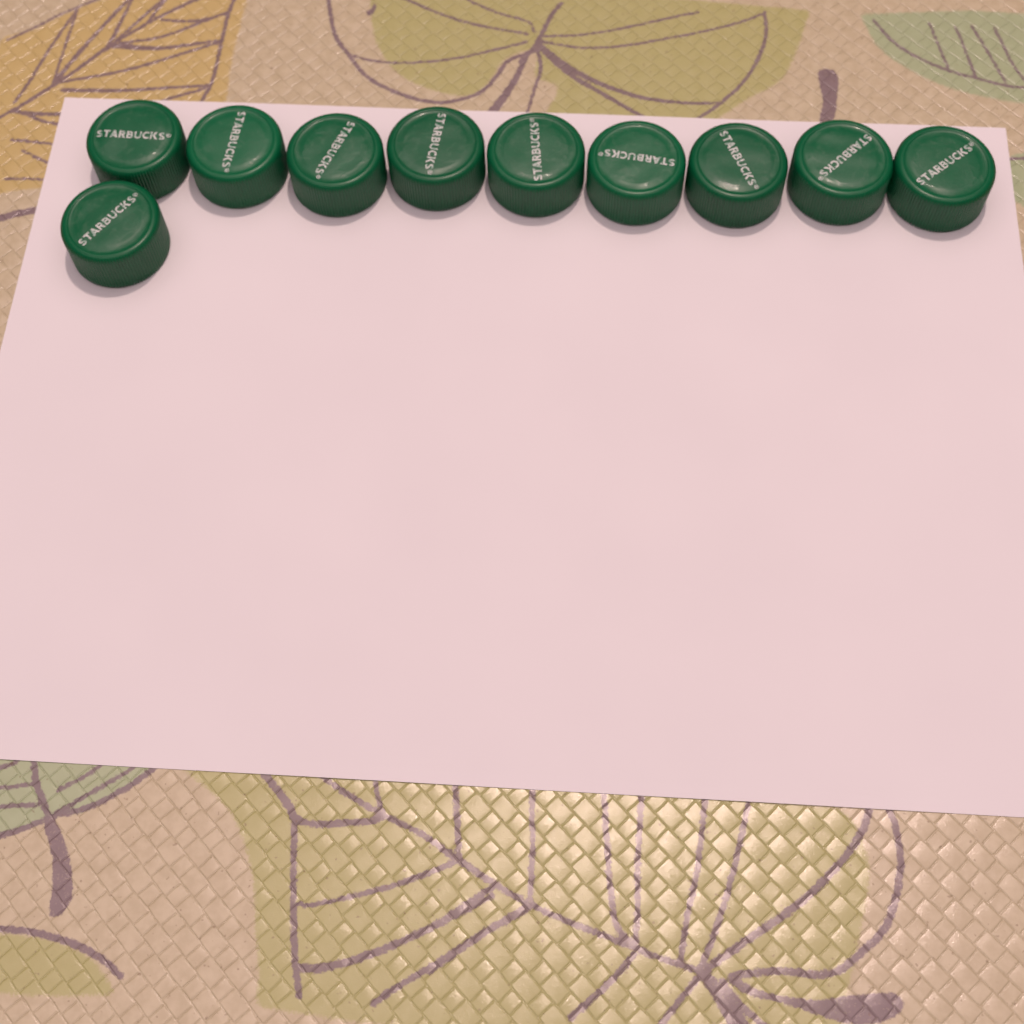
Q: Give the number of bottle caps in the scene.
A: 10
